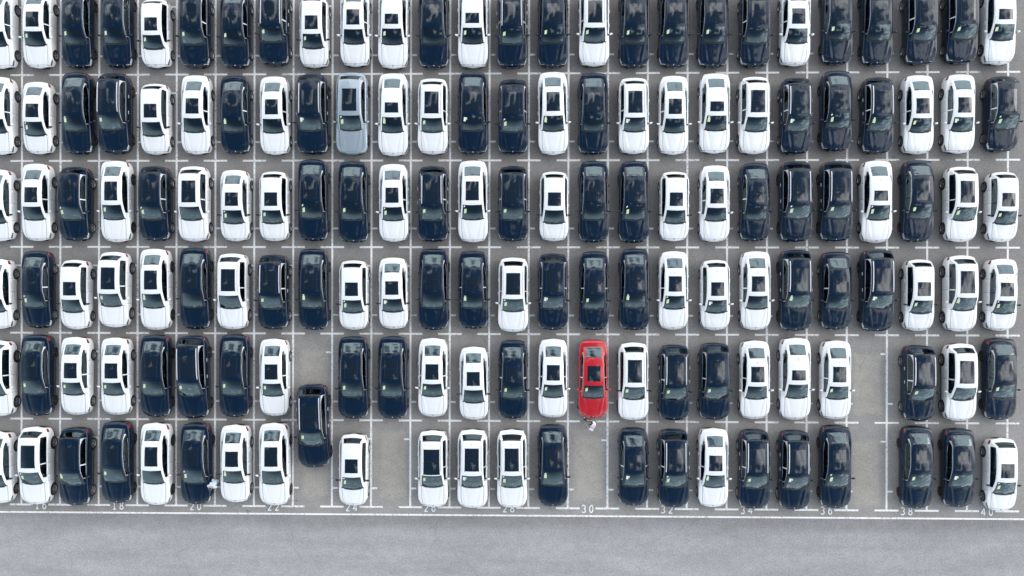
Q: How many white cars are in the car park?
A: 75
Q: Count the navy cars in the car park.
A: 74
